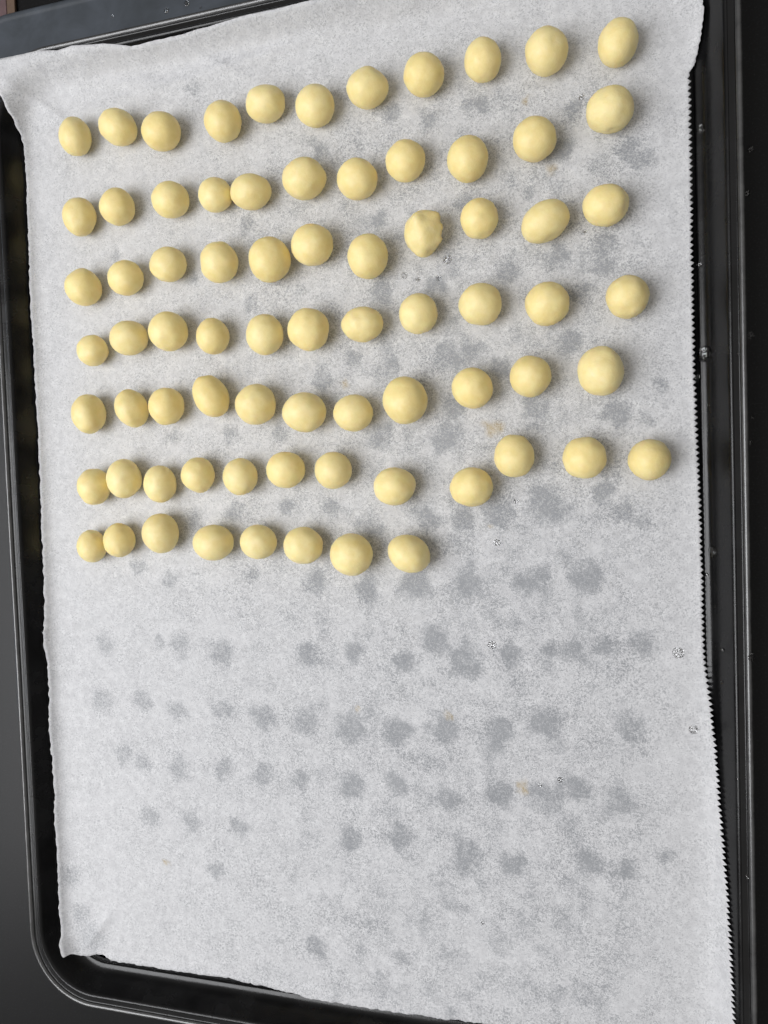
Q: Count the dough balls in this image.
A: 75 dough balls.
